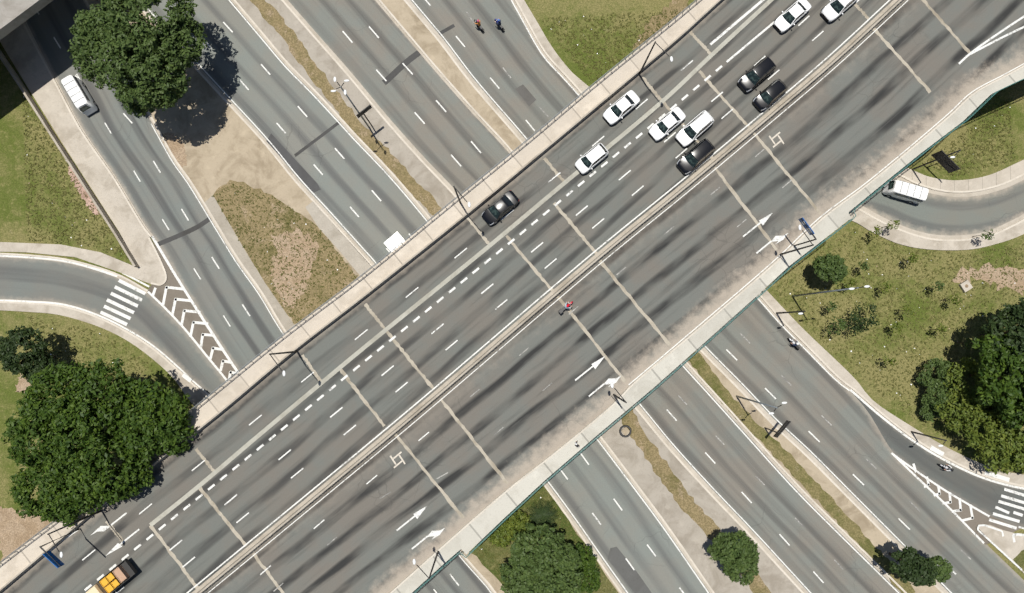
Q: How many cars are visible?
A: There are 10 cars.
